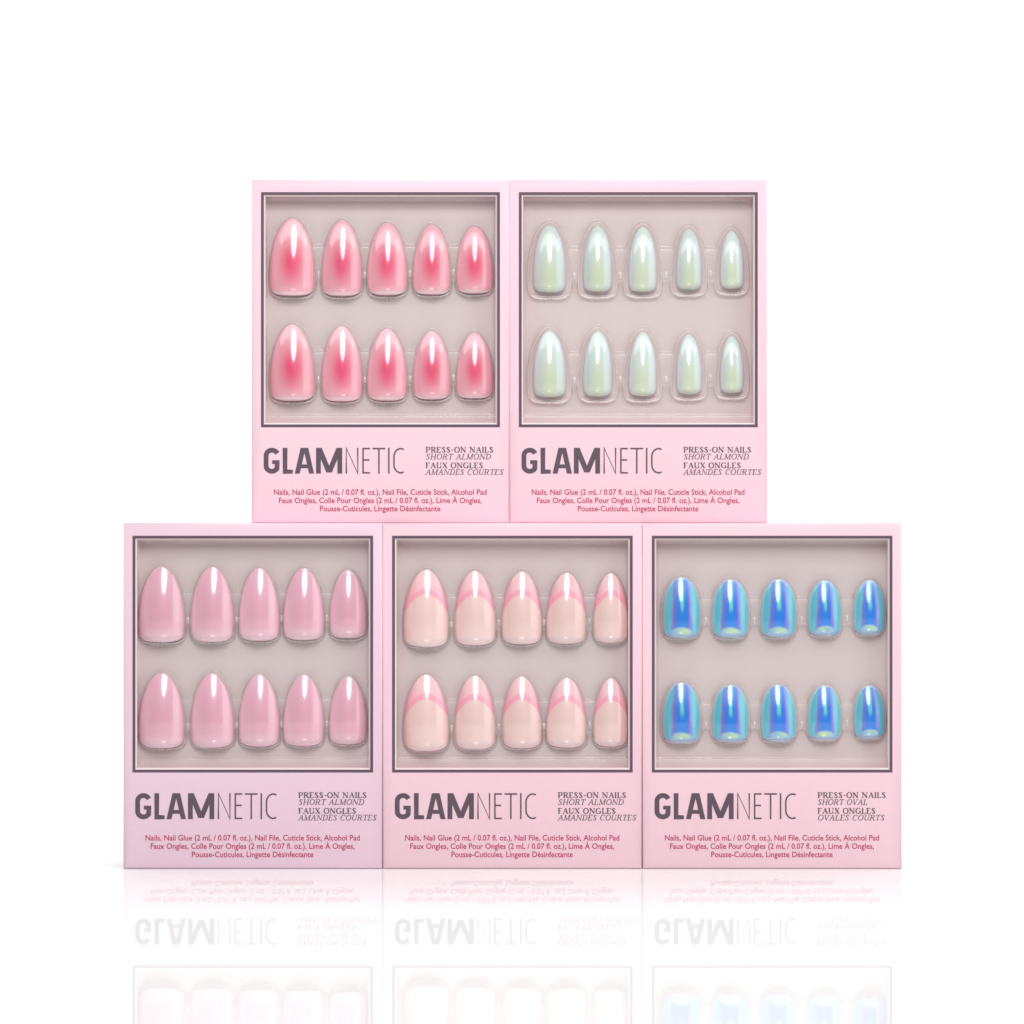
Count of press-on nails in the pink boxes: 50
